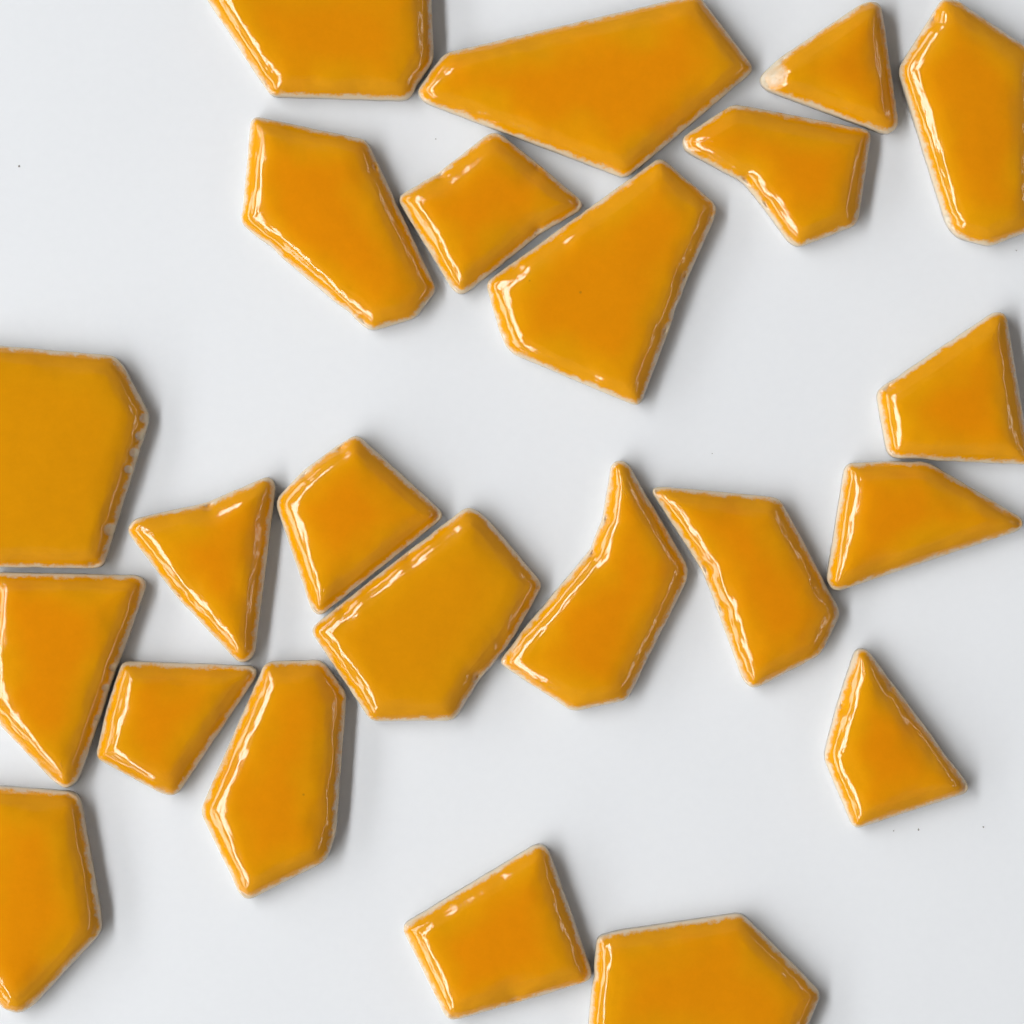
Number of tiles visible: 23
